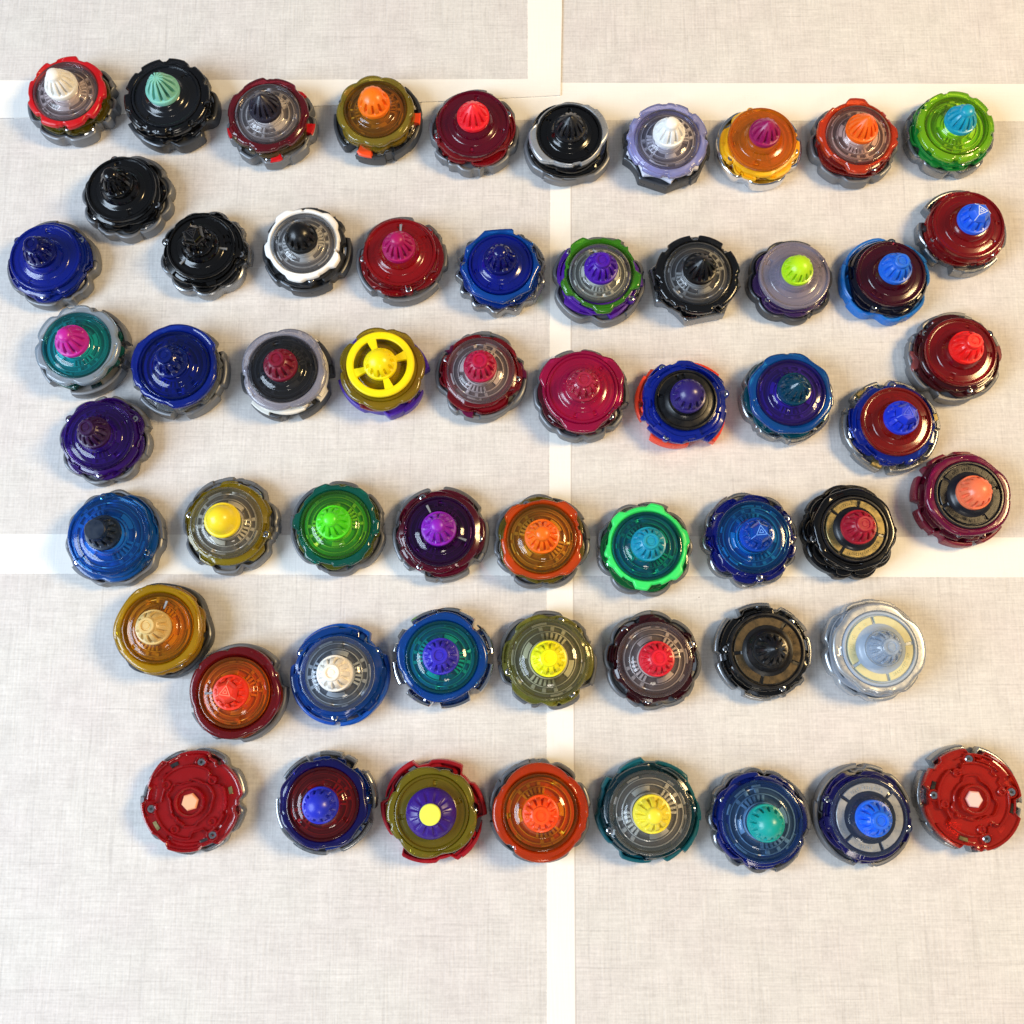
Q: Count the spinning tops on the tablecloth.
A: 57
